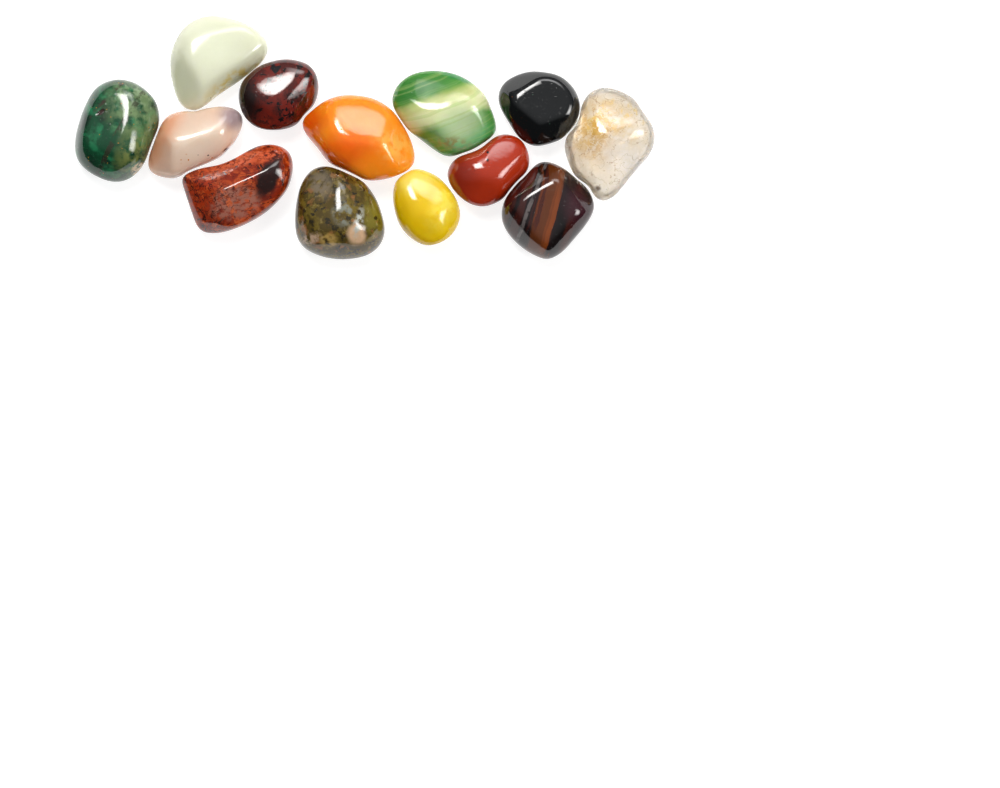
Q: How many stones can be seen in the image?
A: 13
